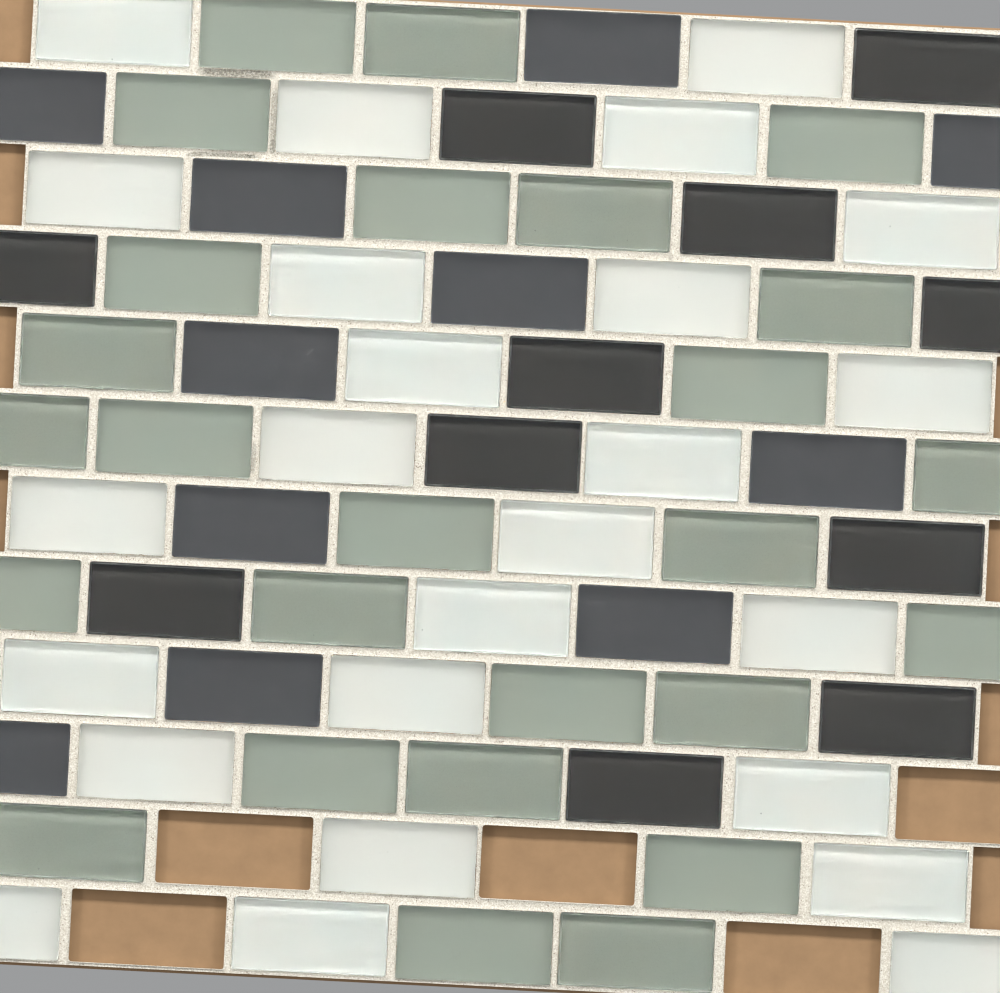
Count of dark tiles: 22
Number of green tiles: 26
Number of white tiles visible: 25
